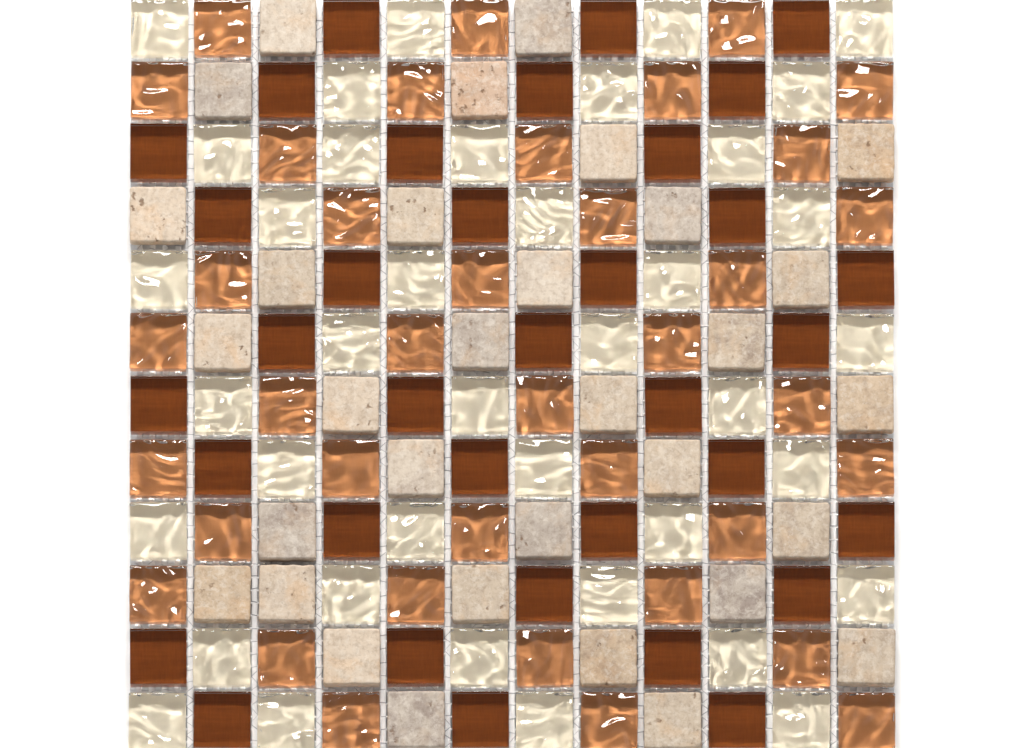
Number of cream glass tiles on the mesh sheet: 39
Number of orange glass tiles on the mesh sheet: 38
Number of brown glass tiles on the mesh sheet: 35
